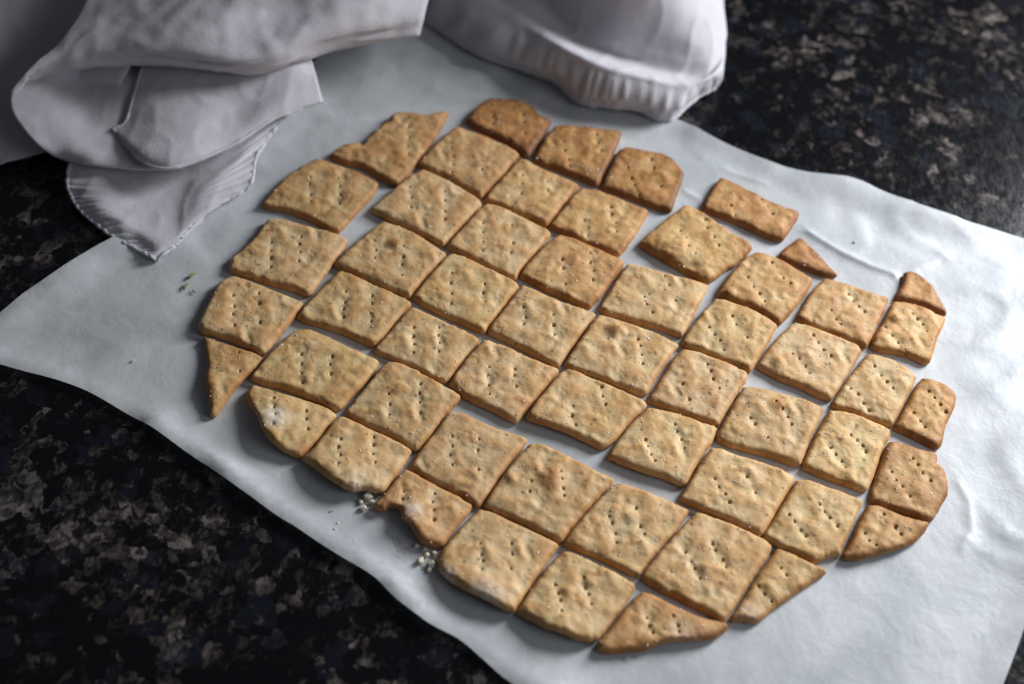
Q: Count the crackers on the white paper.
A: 55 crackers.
